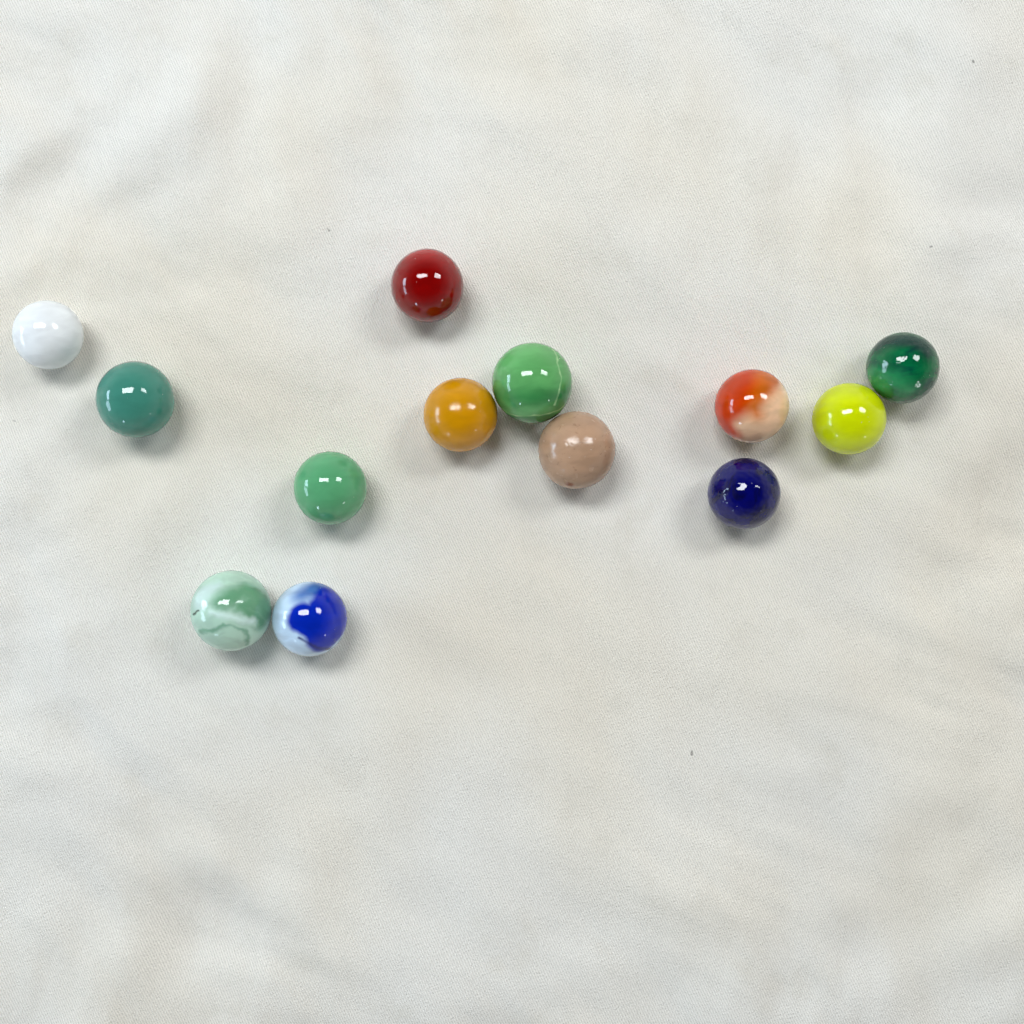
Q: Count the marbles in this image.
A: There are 13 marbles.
